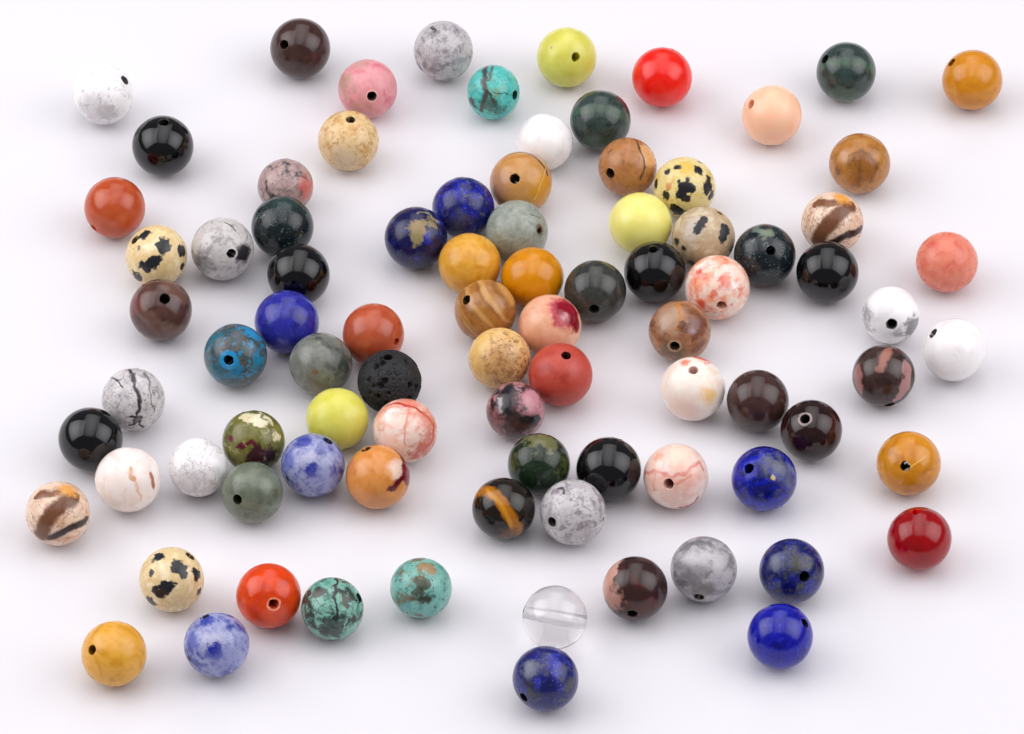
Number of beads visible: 87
